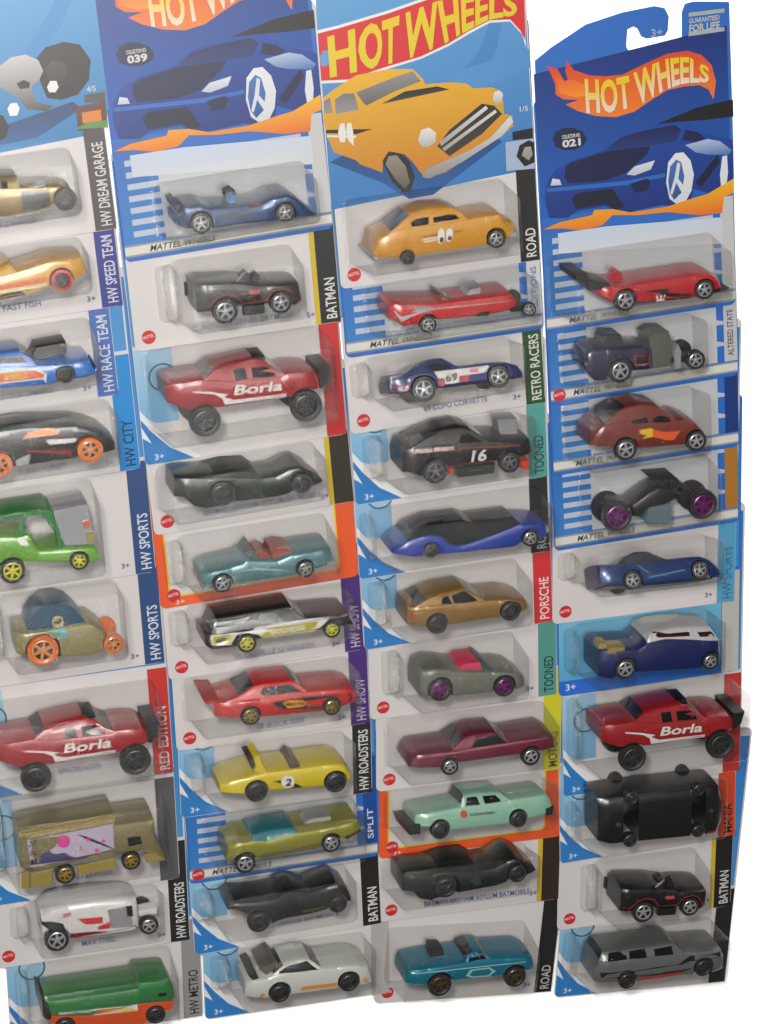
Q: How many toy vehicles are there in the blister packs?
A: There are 42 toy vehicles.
